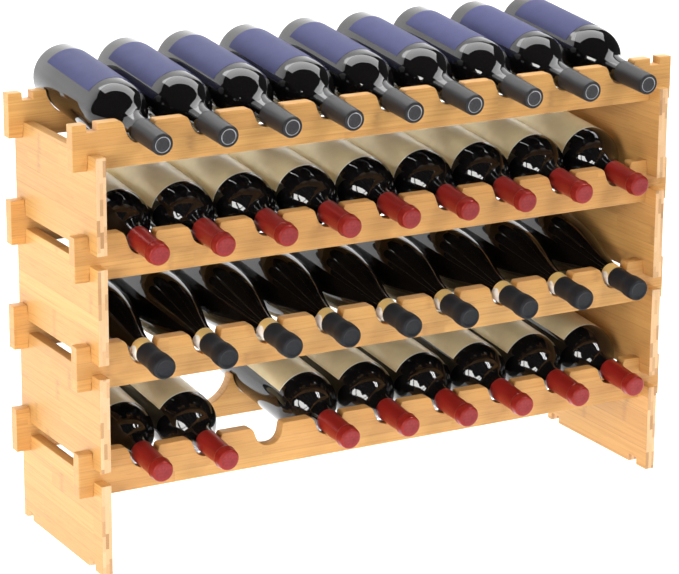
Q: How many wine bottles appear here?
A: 35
